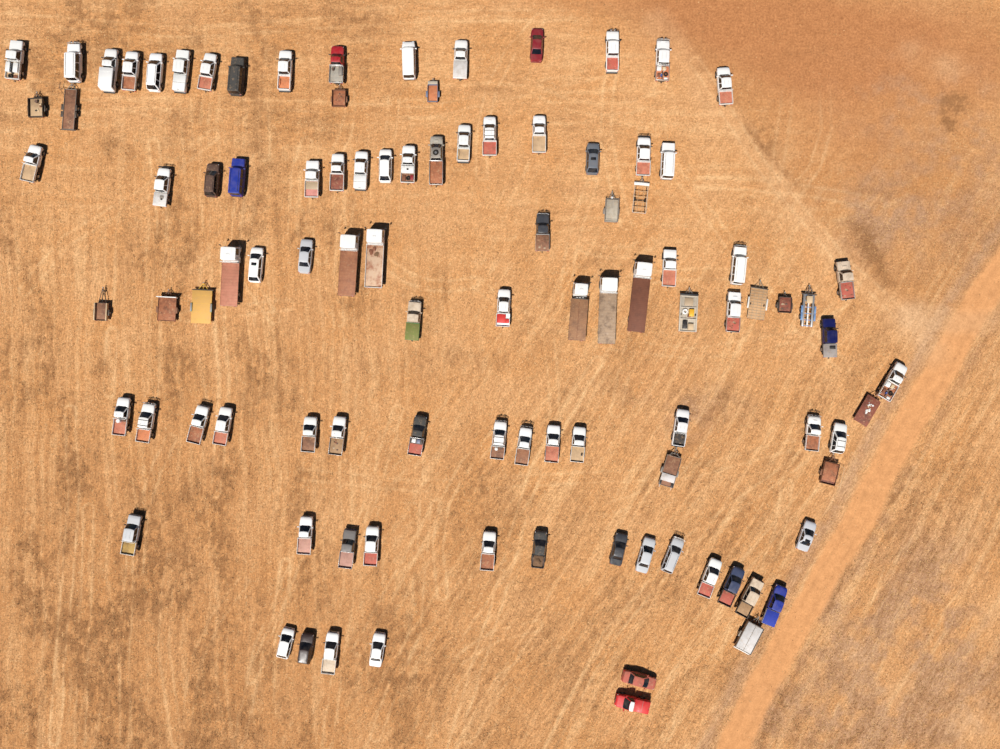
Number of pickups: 55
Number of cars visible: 22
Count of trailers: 17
